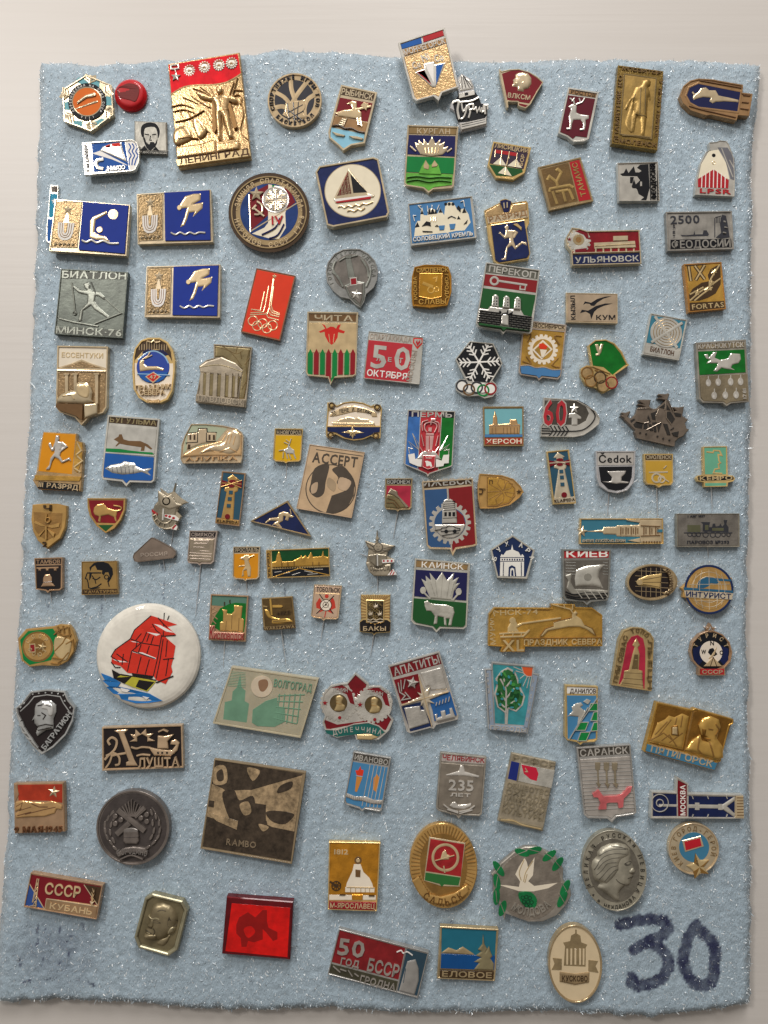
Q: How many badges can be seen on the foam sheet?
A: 117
